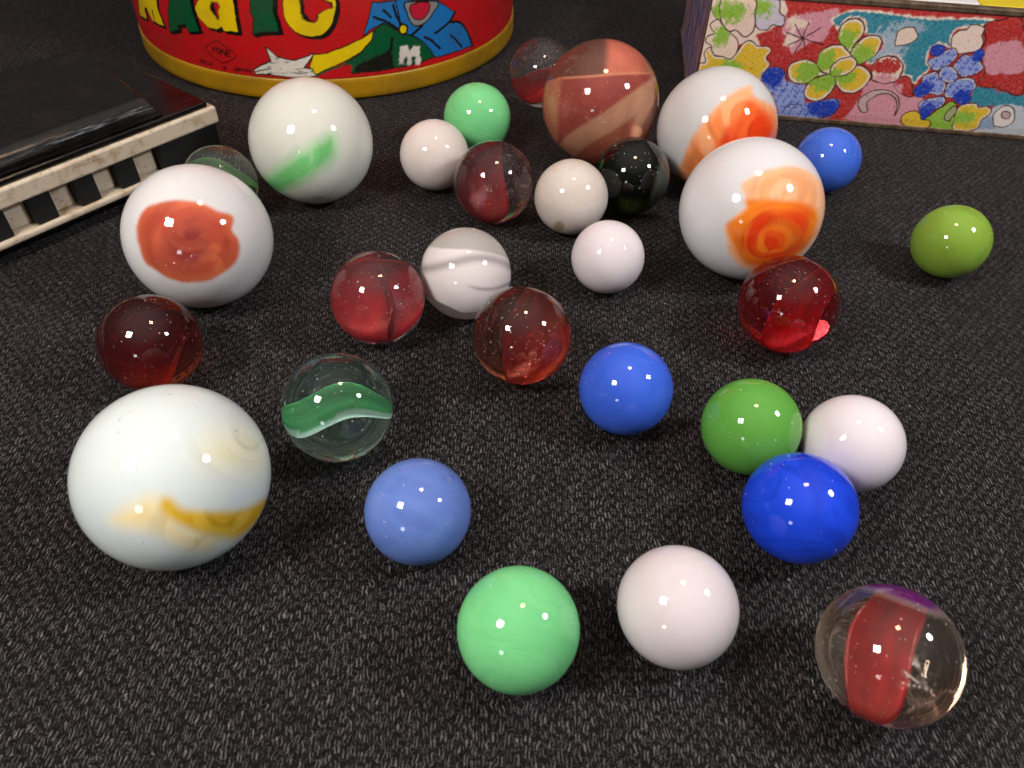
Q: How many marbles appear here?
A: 30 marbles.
